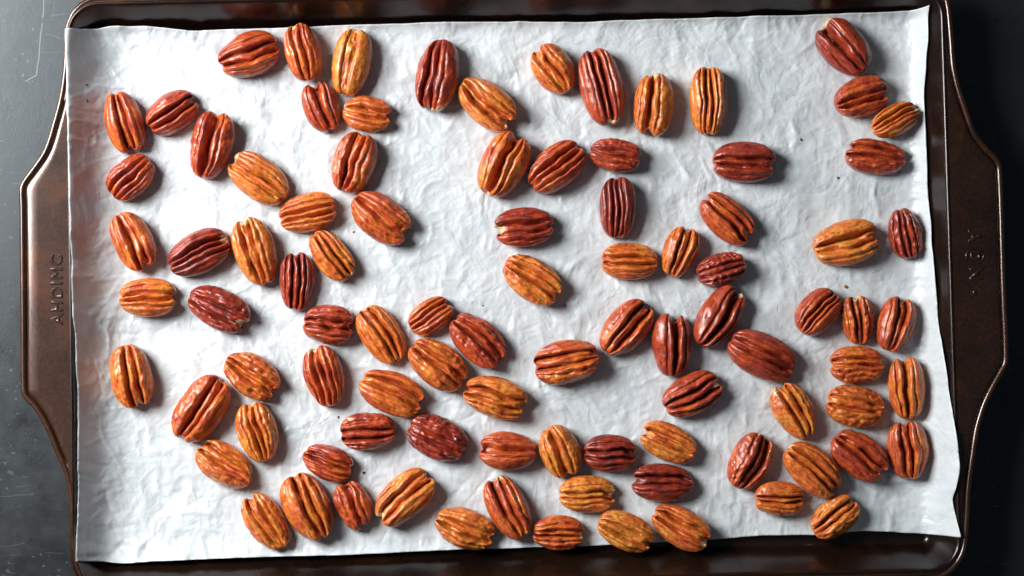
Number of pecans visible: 93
